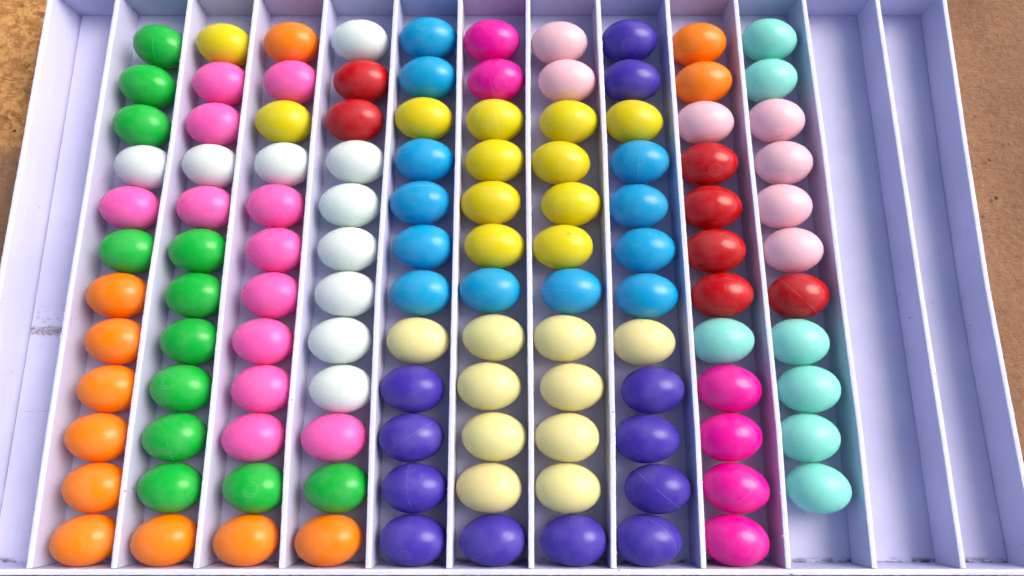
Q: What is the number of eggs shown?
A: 119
